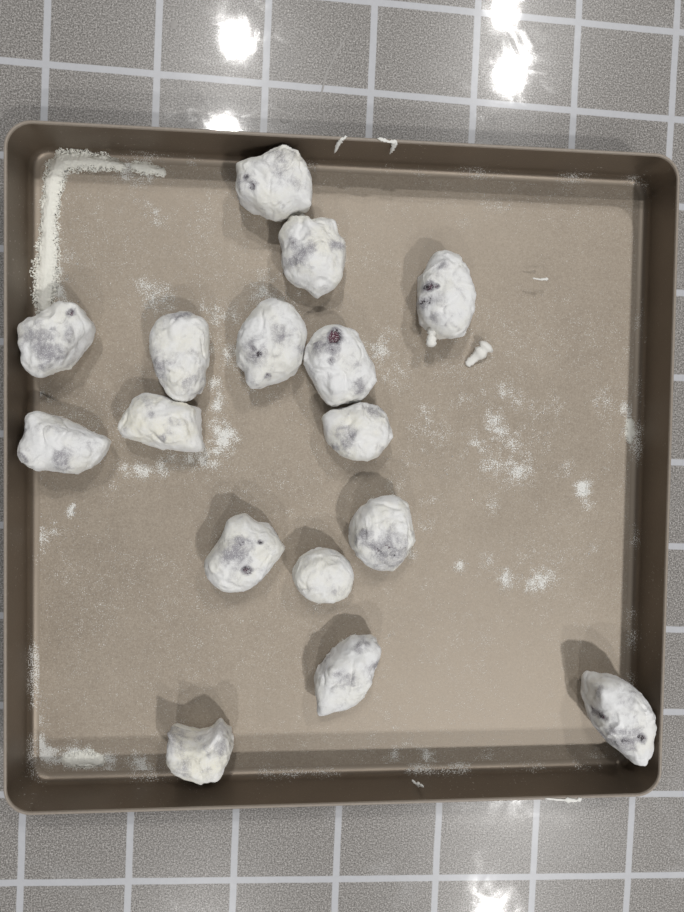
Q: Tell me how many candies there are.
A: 16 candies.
